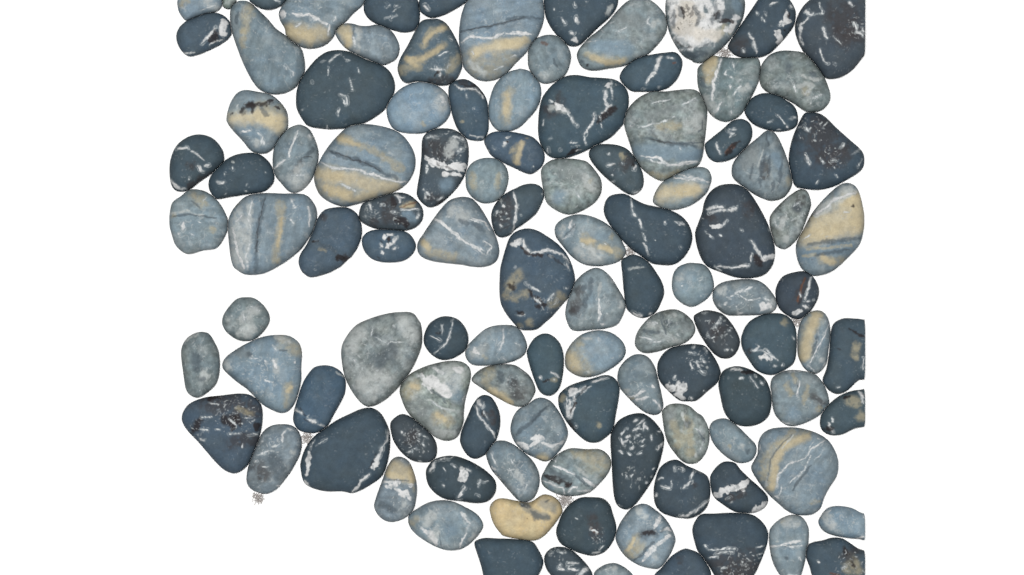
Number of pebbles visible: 109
